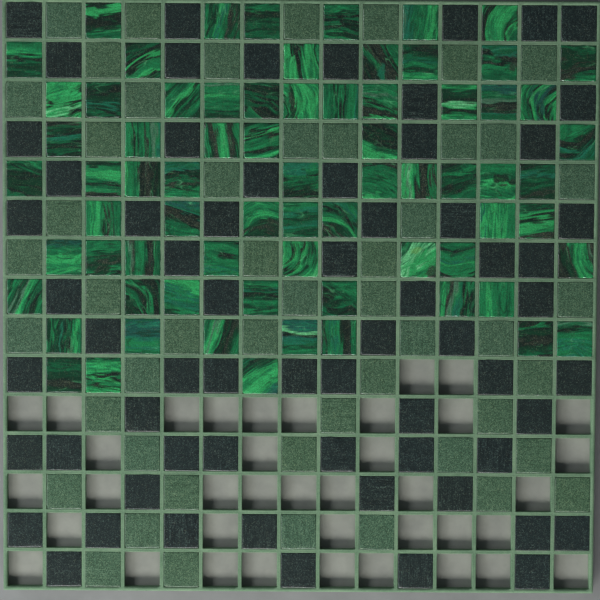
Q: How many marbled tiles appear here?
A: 72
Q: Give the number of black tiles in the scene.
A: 65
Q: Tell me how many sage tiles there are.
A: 50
